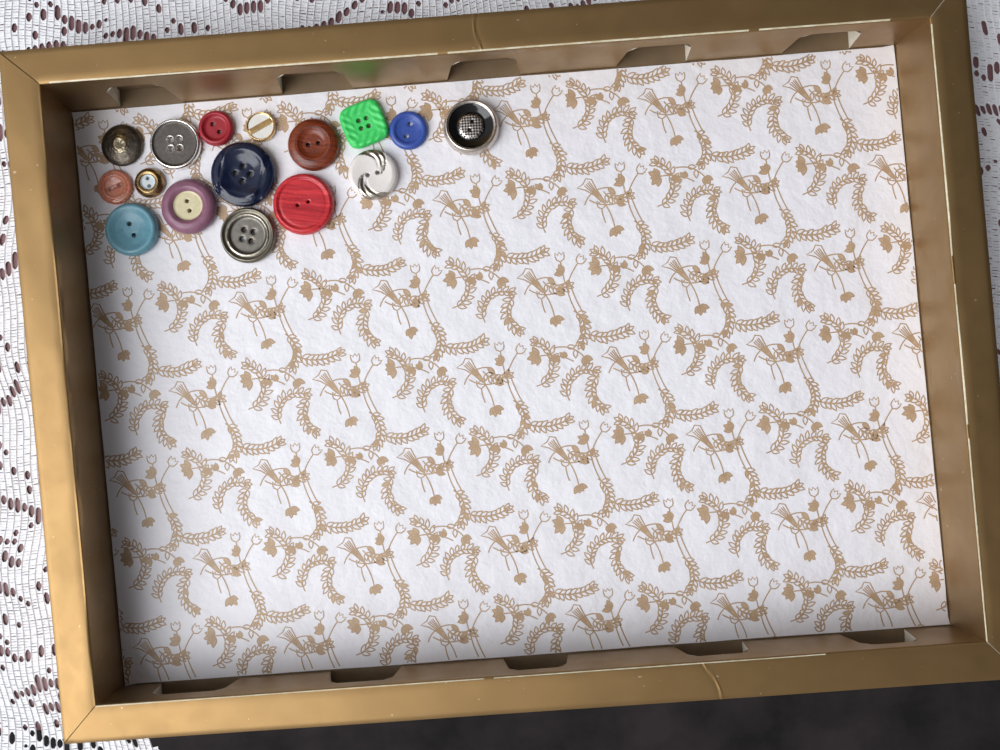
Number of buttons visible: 16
